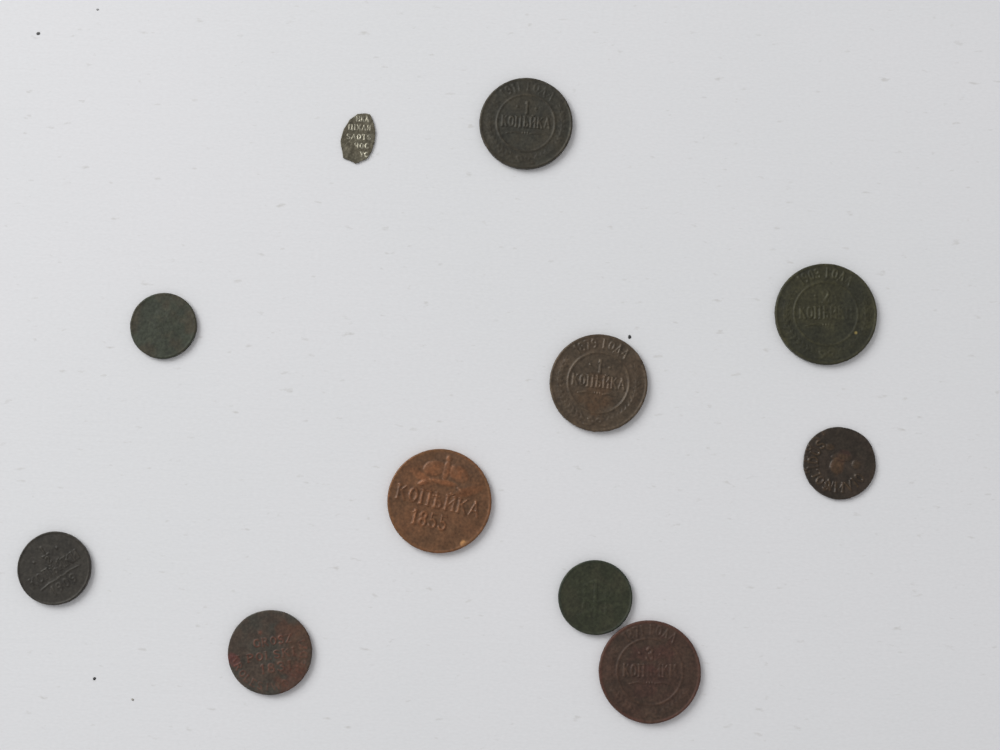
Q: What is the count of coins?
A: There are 11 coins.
